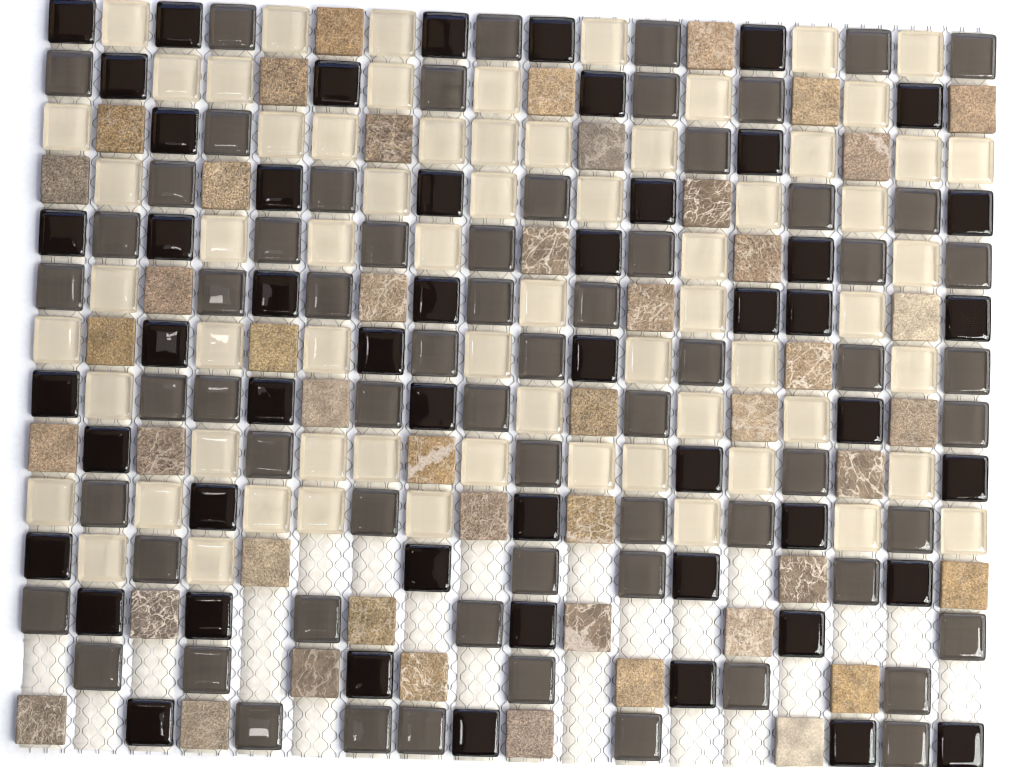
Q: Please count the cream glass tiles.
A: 66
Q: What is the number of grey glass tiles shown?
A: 65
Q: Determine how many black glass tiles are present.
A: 51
